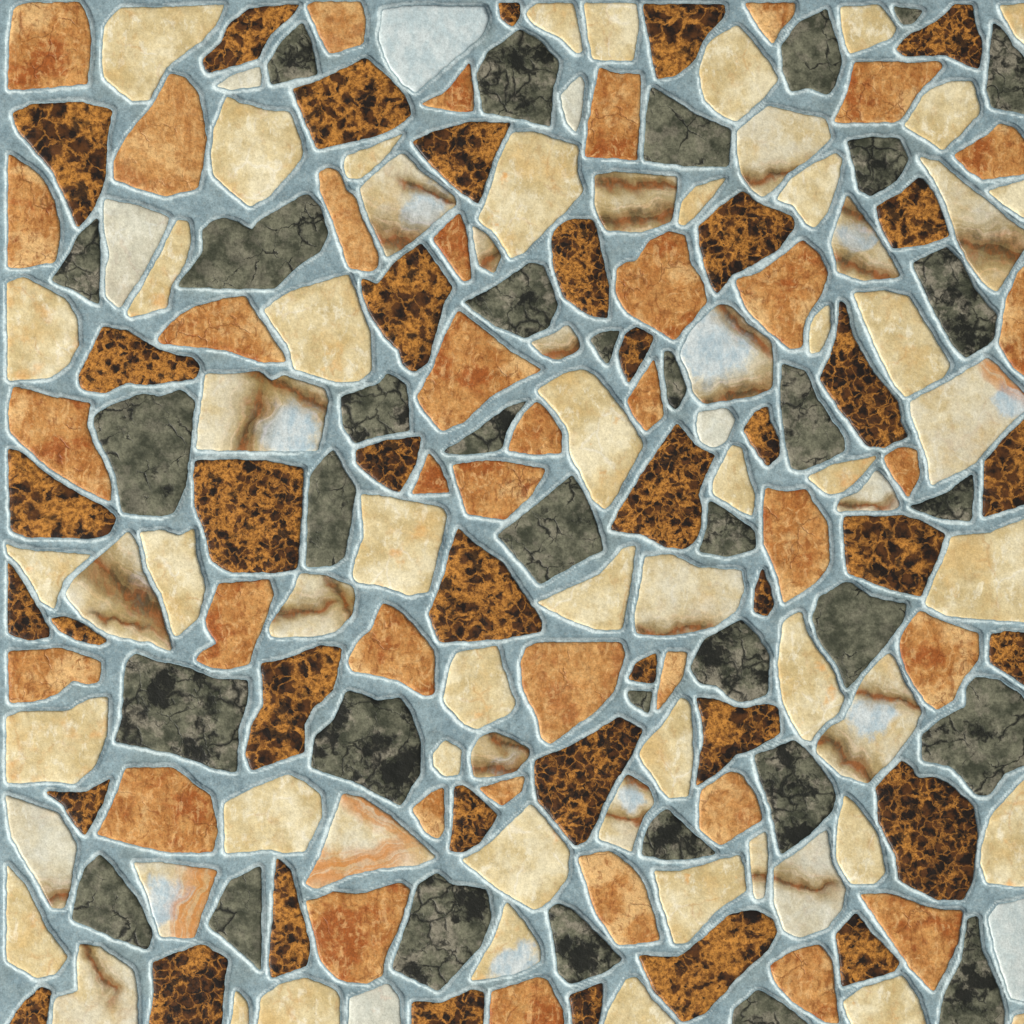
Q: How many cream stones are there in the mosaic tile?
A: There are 73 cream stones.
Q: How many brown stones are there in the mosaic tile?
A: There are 40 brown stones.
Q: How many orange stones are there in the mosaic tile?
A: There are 38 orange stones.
